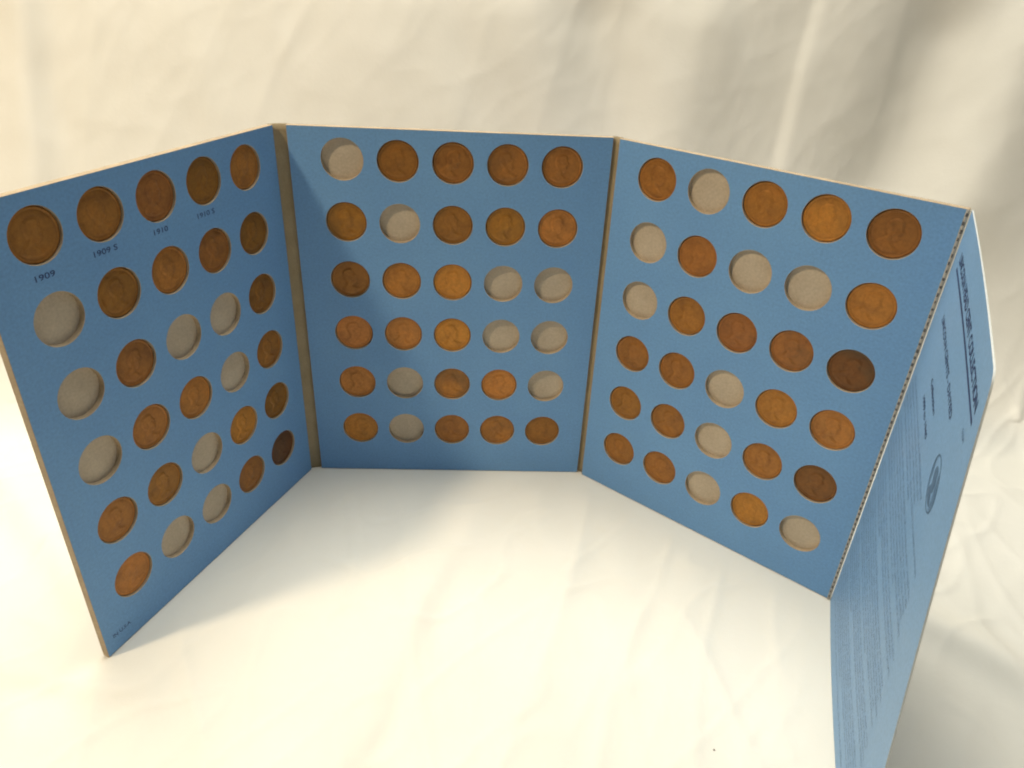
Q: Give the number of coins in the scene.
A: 63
